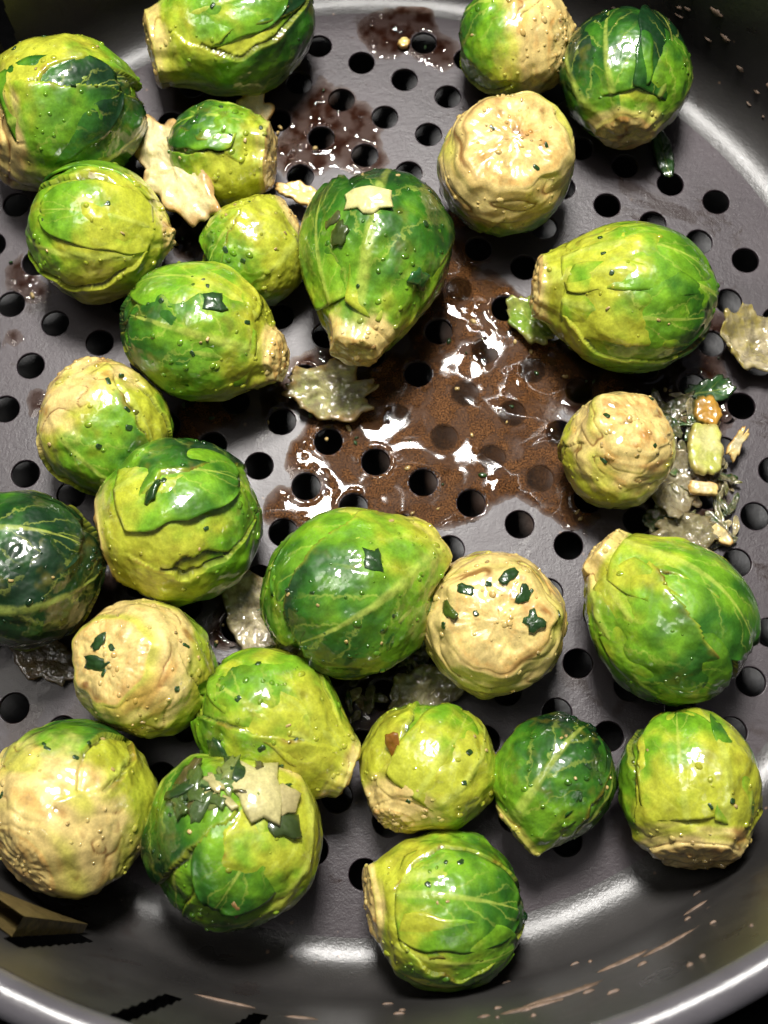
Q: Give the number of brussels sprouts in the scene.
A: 26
